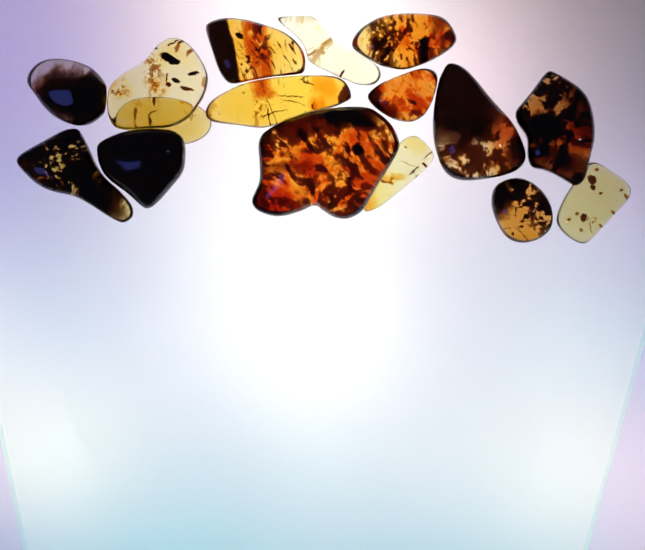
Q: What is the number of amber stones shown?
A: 16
